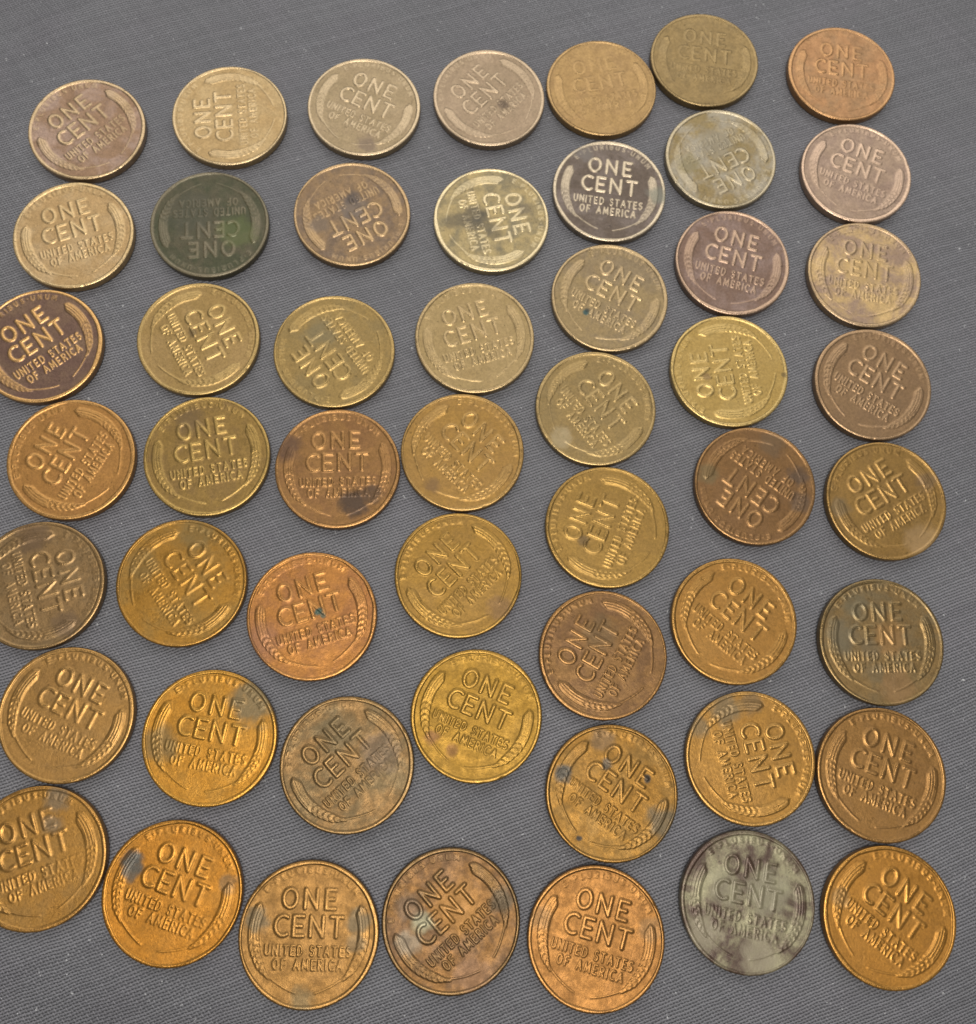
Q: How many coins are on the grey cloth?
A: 52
